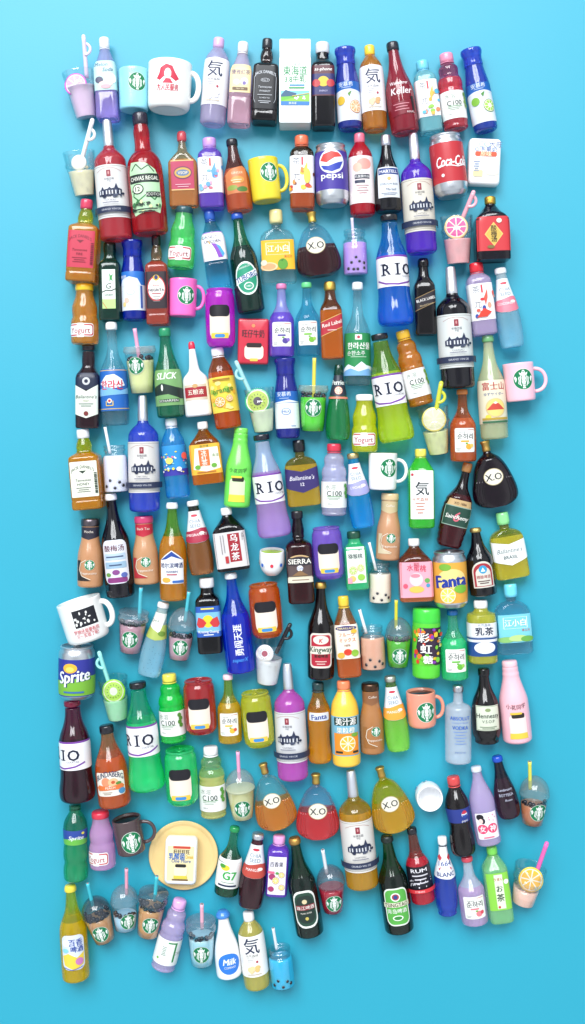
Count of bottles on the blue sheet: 121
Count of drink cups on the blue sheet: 25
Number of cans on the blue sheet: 10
